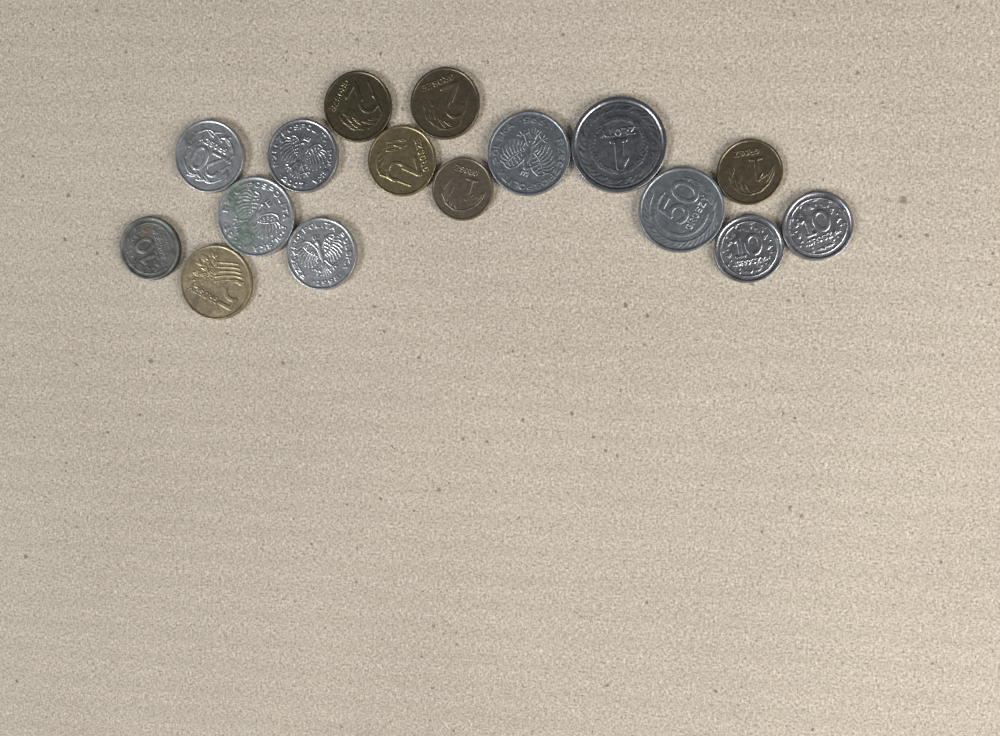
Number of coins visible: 16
